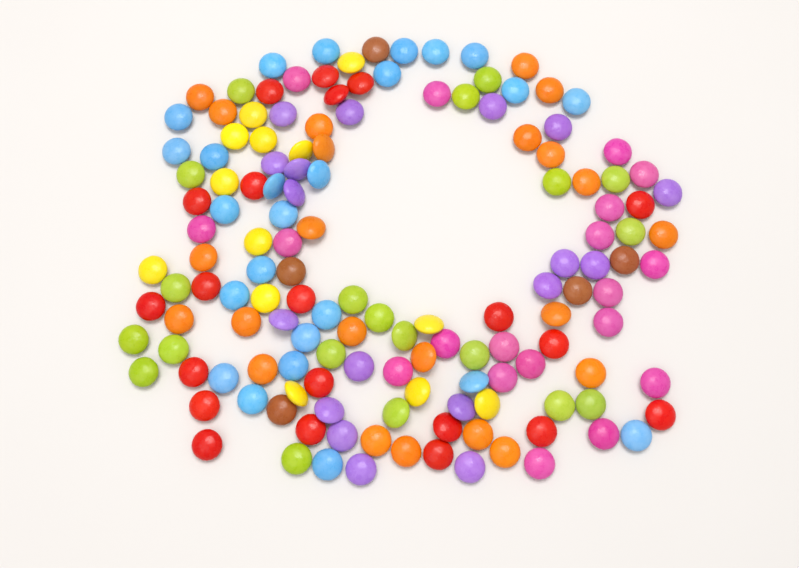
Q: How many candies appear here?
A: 144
